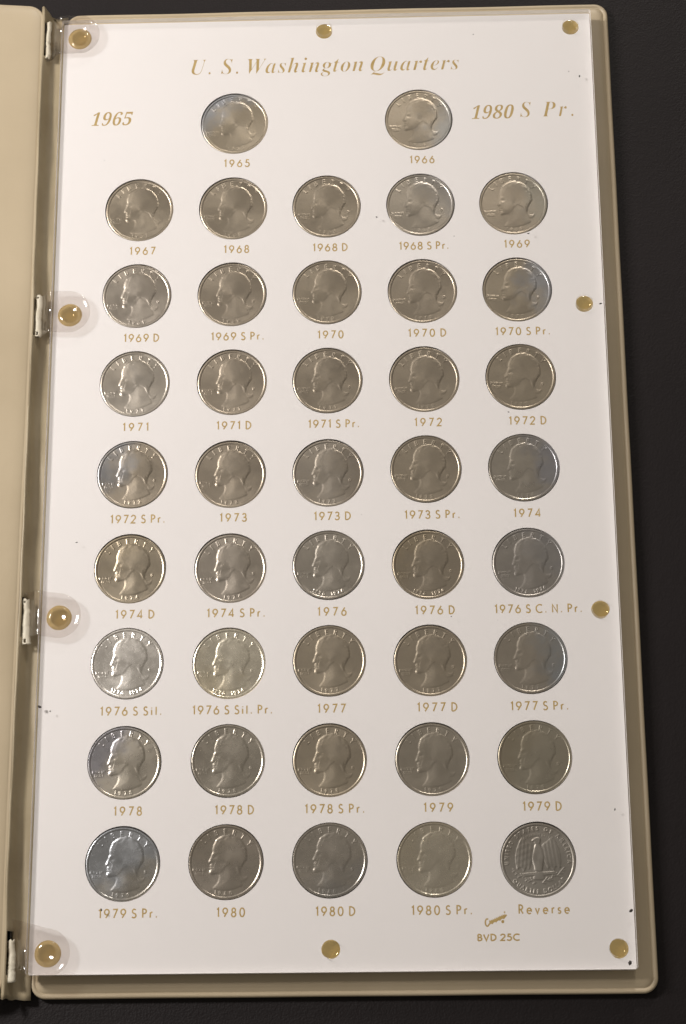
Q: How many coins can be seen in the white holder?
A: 42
